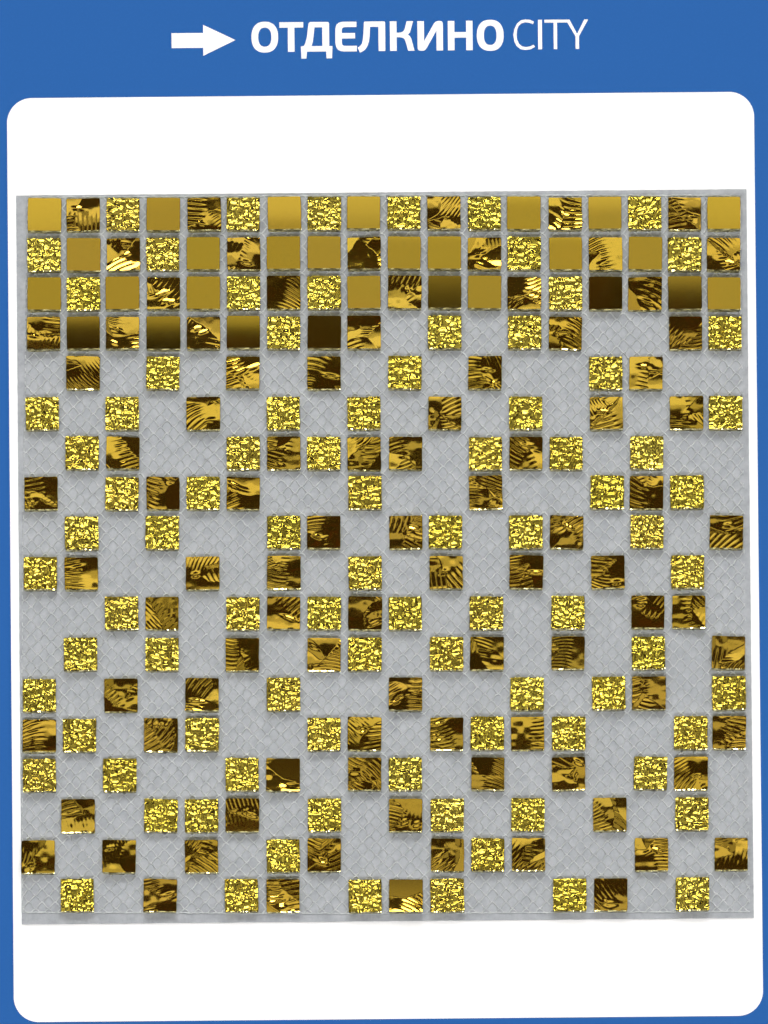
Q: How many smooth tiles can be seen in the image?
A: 28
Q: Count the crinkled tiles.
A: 88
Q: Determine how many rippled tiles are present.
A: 92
